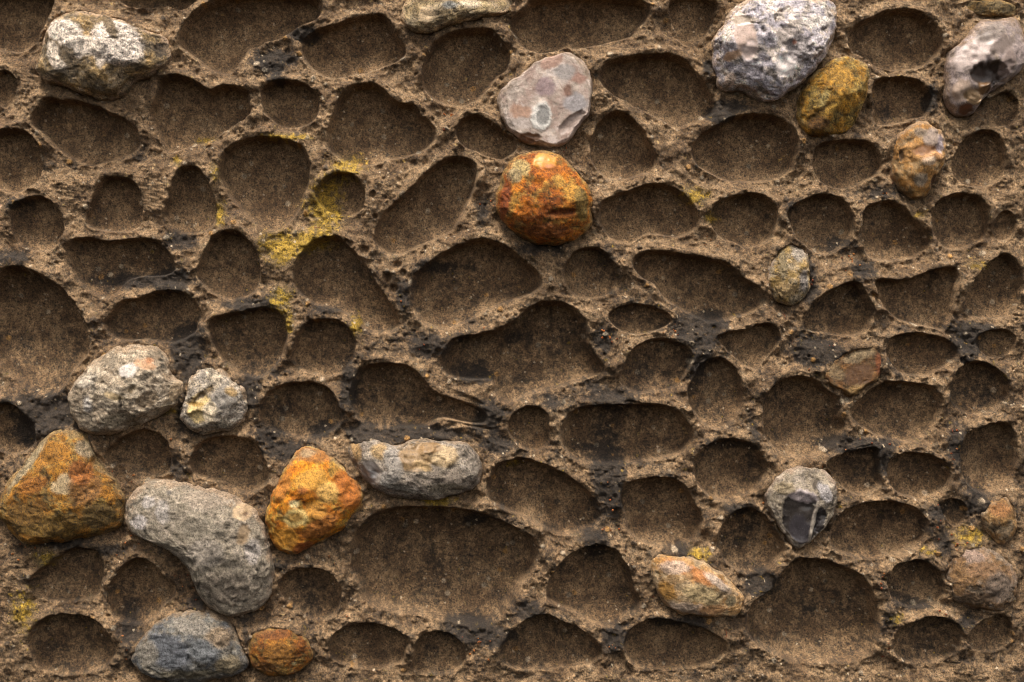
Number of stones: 23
